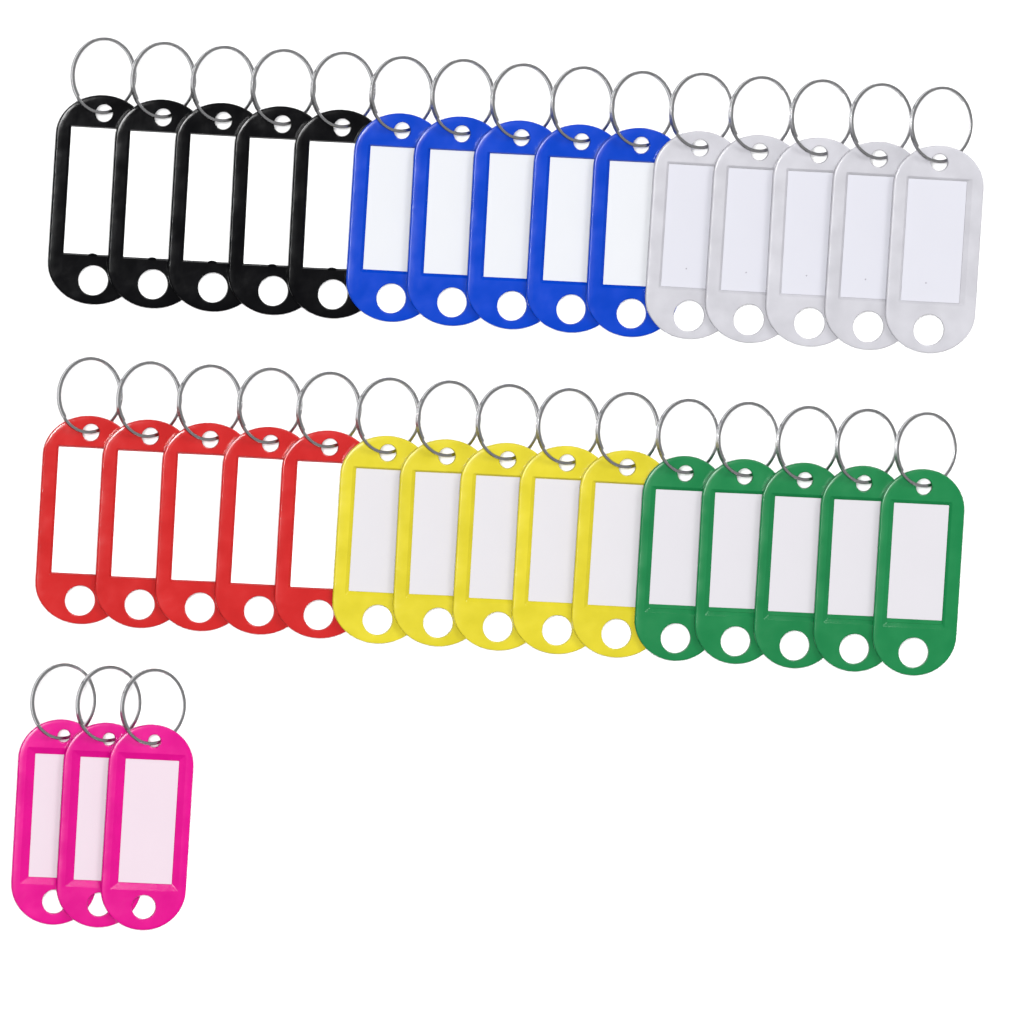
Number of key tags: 33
